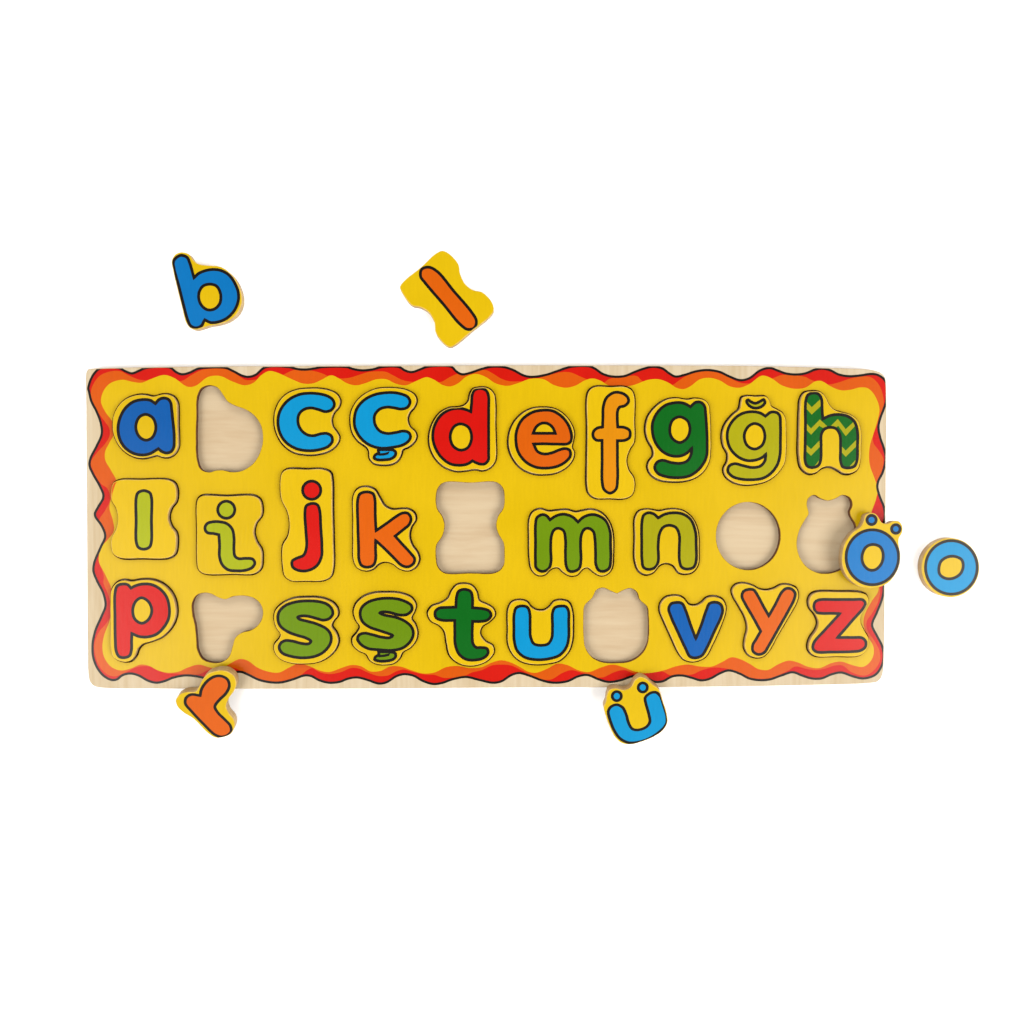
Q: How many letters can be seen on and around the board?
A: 29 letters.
